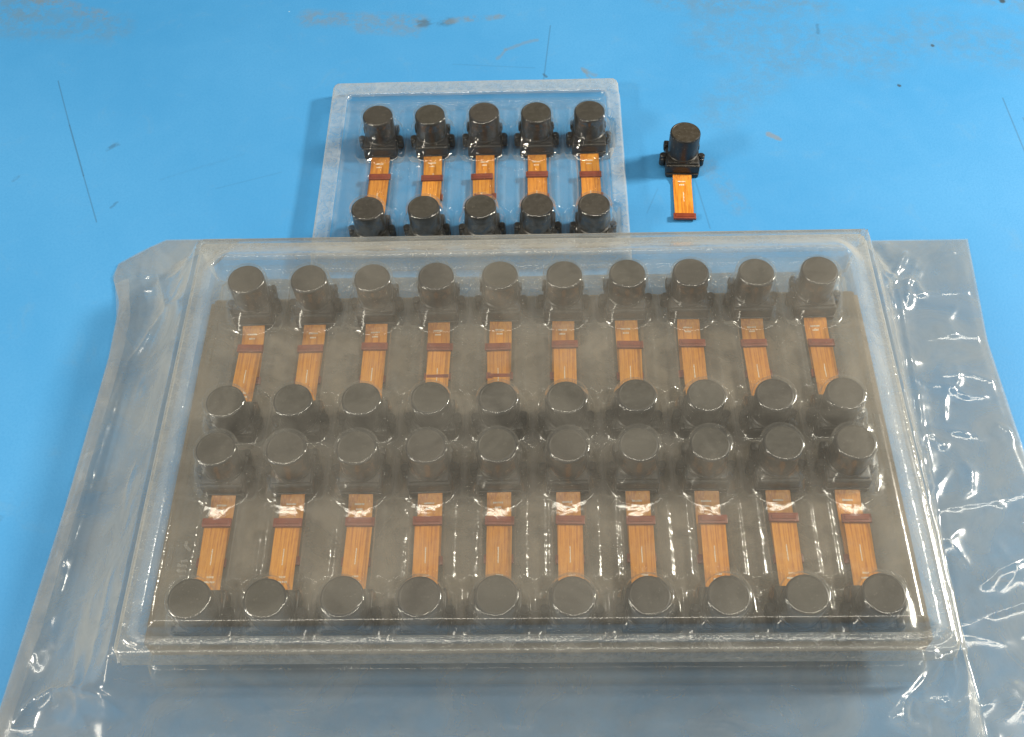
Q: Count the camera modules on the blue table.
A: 51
